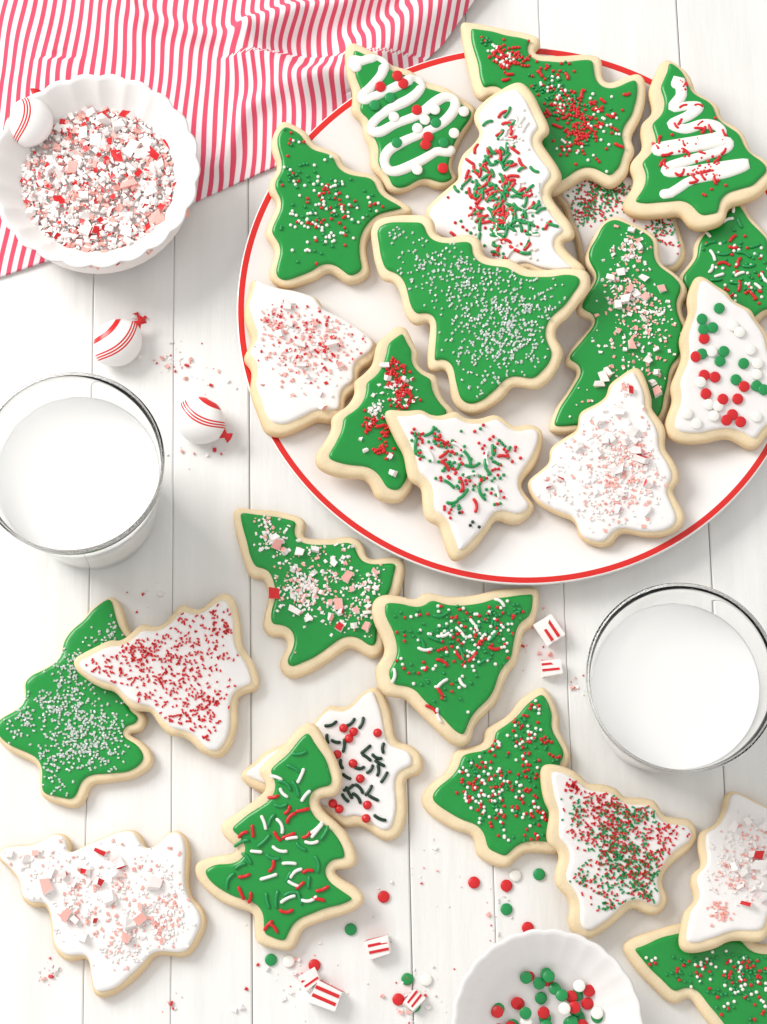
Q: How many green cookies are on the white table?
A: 14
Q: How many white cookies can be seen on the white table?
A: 11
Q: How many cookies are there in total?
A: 25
